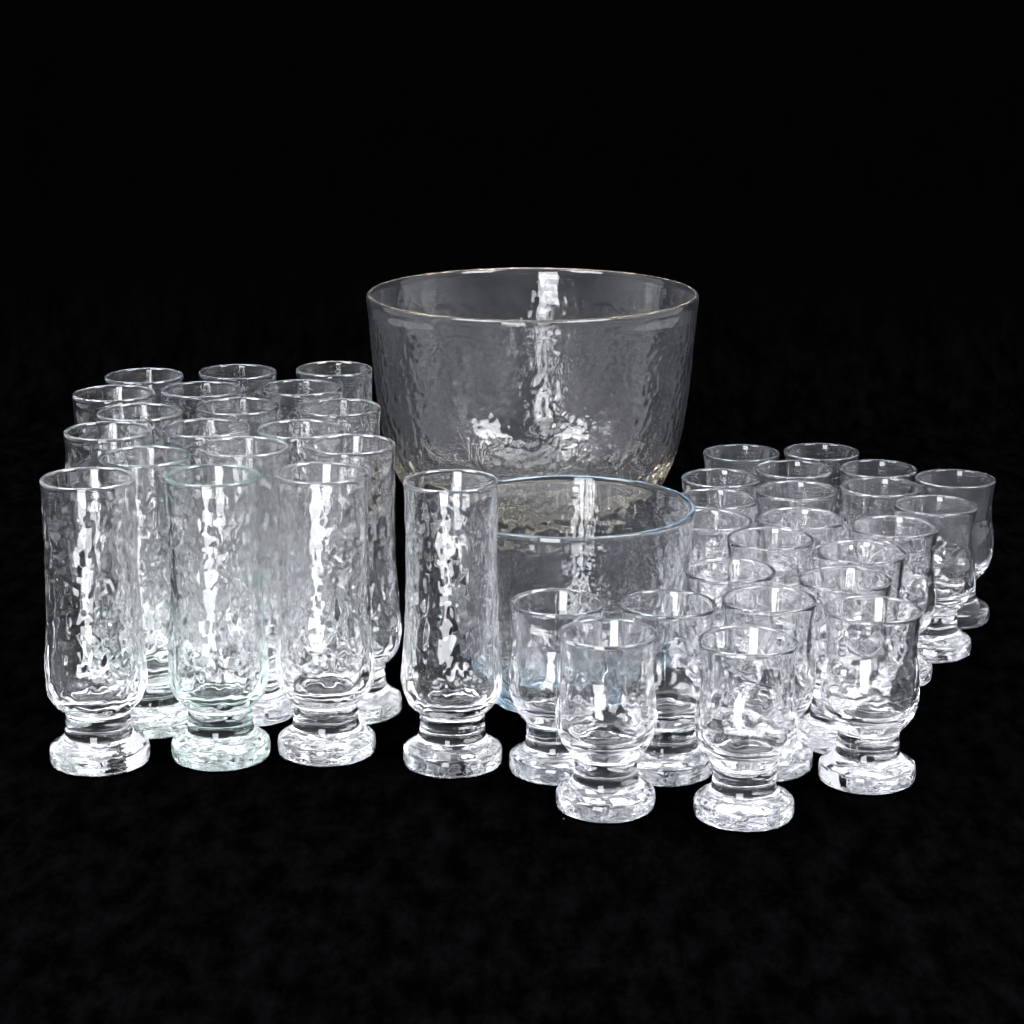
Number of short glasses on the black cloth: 23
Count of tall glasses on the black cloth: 19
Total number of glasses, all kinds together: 42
